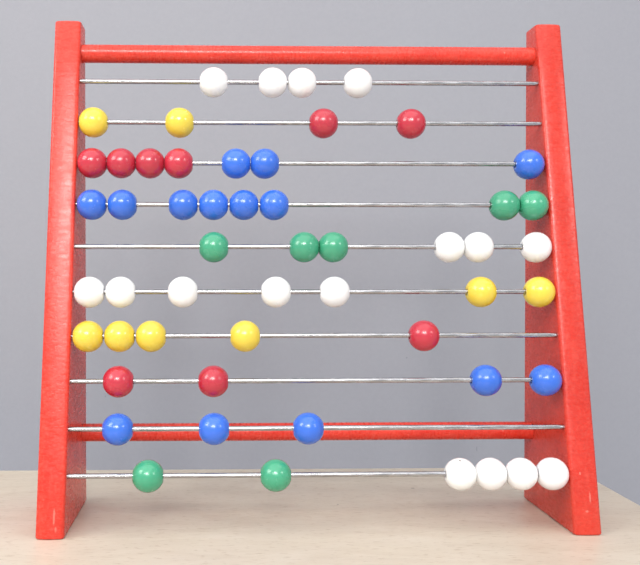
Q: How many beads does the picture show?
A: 54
